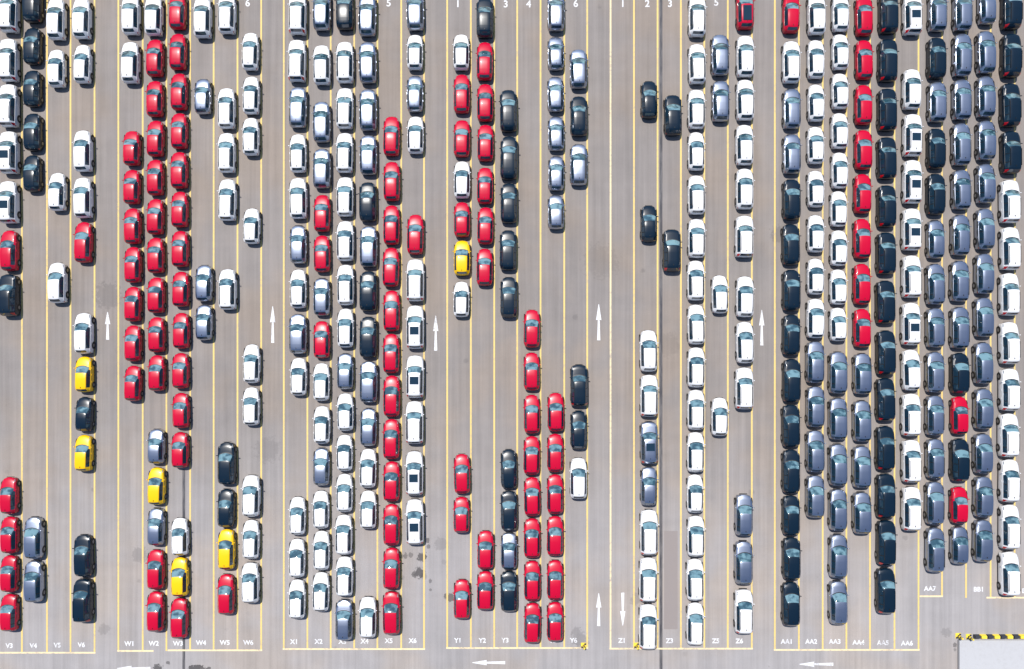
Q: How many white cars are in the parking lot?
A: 144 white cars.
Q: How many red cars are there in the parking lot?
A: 94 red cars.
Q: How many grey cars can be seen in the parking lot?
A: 89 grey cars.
